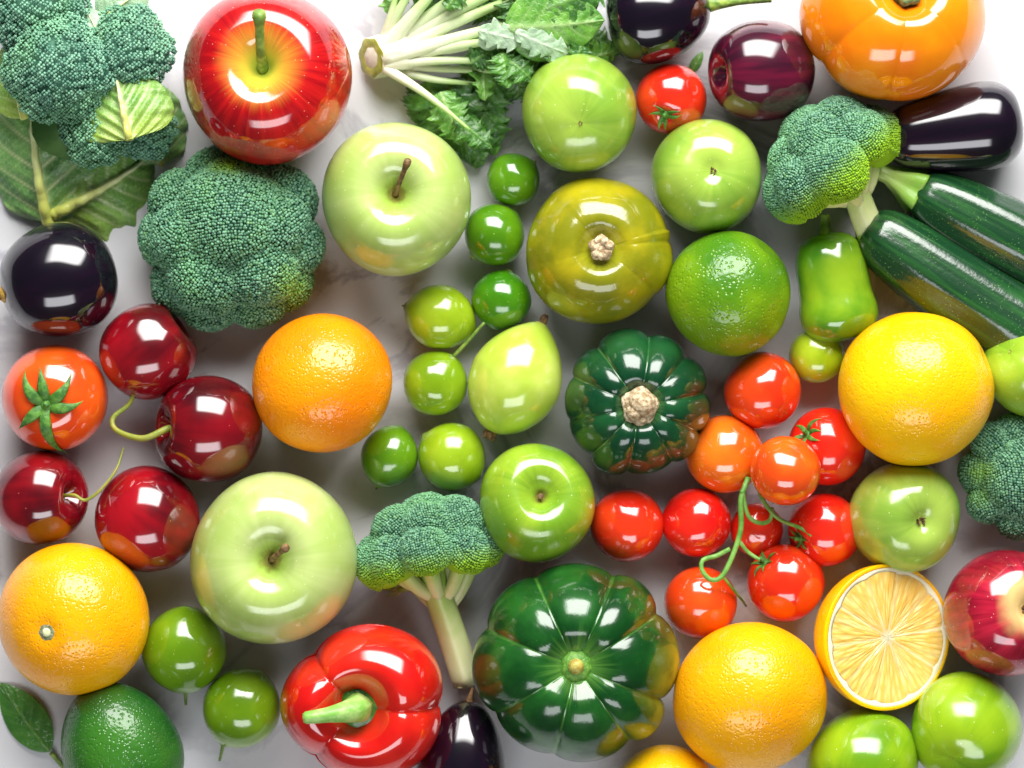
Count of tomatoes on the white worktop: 12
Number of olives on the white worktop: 10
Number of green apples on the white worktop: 9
